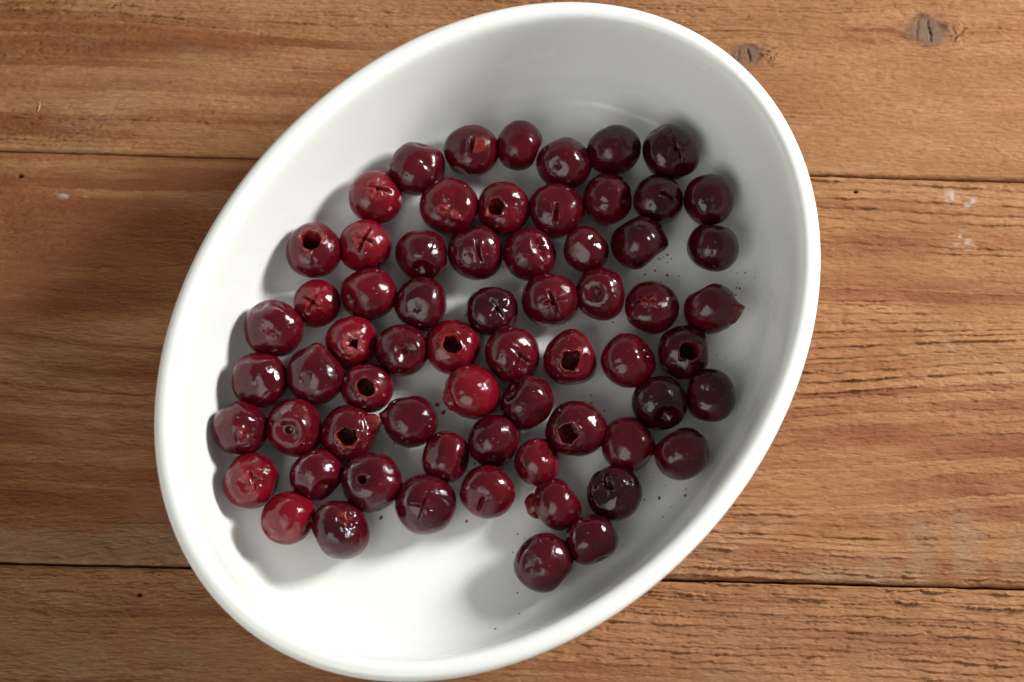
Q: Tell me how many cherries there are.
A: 65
